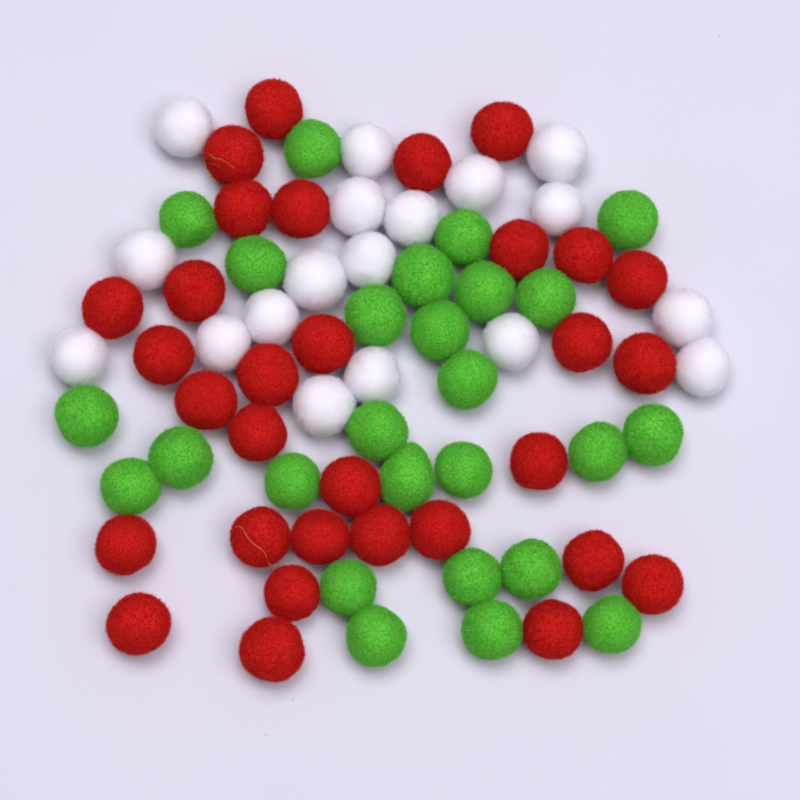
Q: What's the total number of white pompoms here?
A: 18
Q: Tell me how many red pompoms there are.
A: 31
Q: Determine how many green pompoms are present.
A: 26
